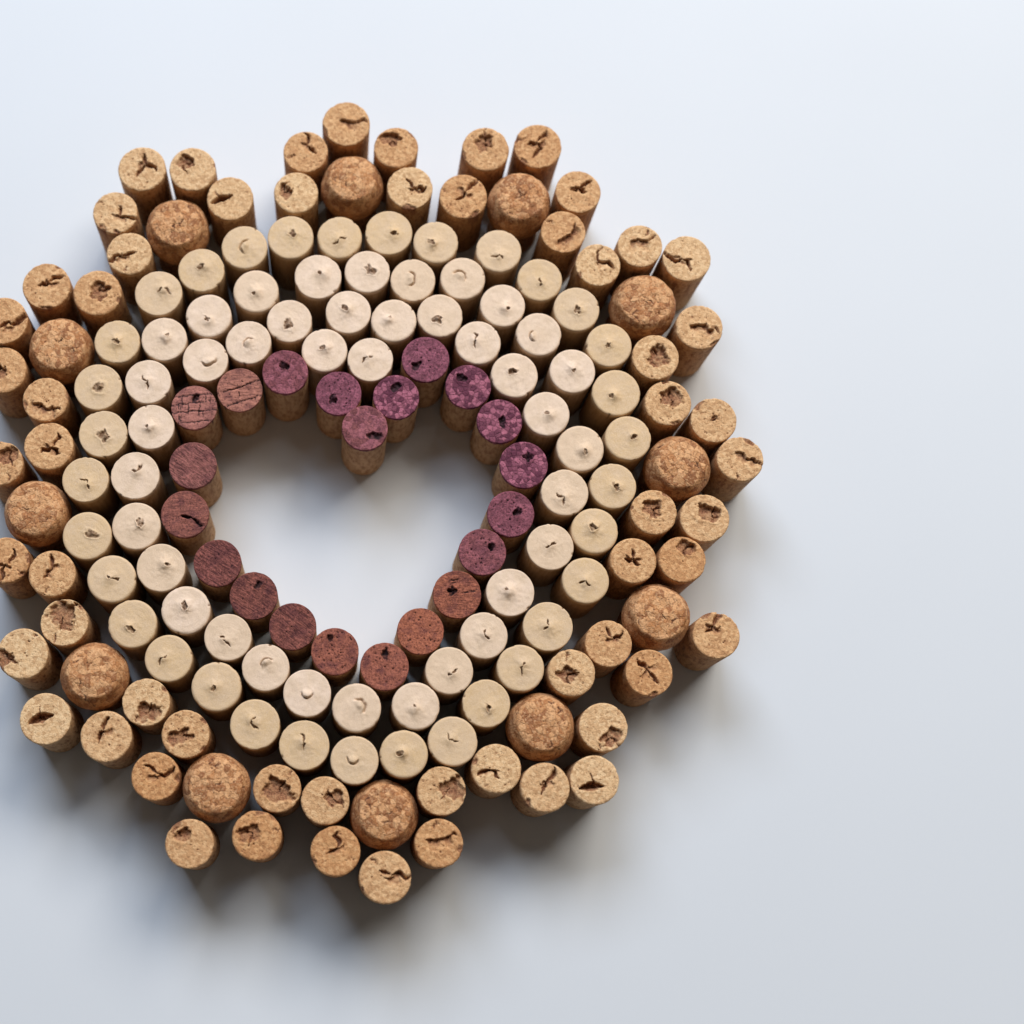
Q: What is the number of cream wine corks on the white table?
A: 71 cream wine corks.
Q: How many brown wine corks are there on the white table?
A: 59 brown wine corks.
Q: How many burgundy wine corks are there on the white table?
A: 21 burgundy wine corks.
